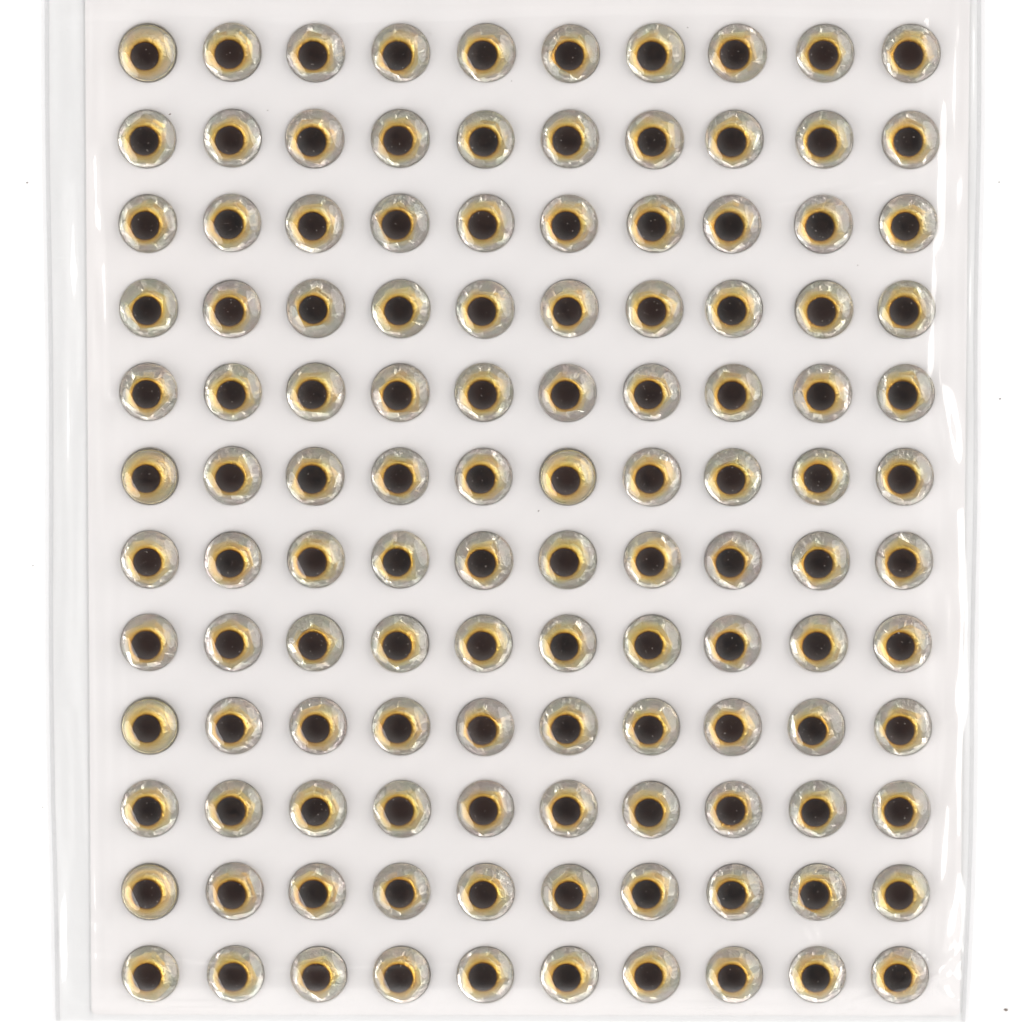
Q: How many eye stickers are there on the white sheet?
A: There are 120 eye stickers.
